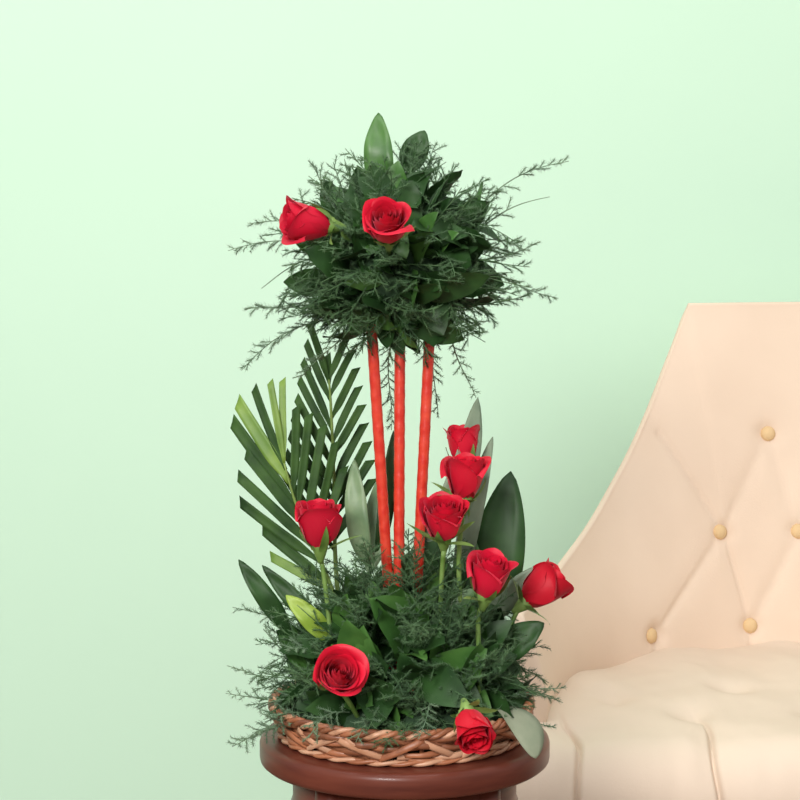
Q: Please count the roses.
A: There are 10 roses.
